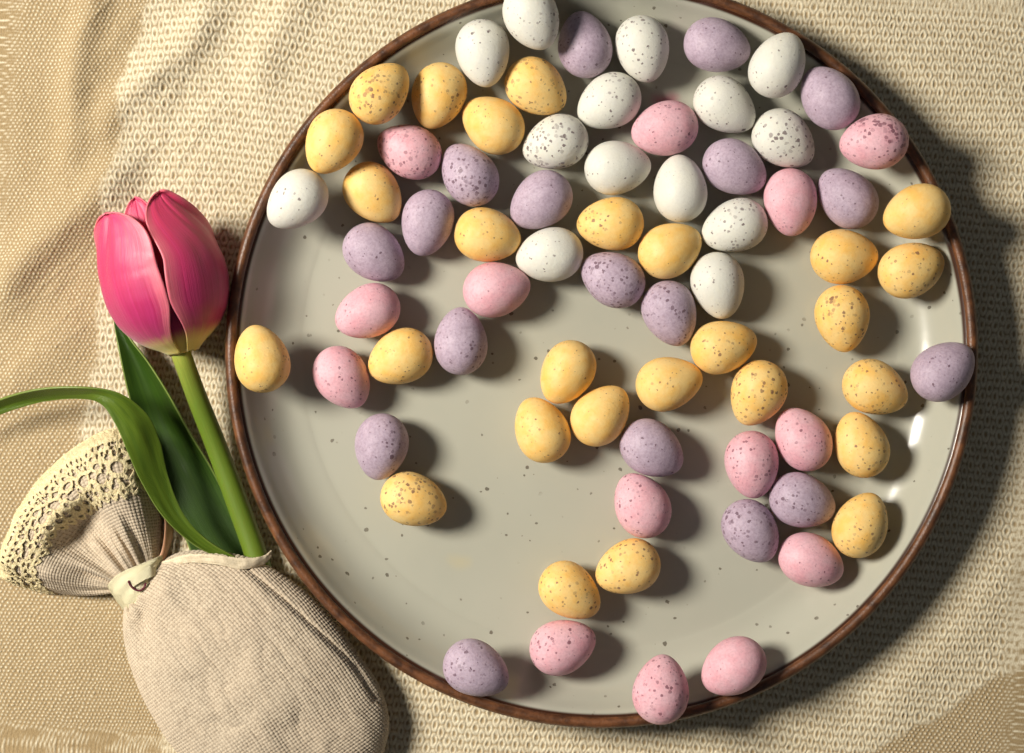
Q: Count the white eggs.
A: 14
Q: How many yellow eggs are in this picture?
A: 27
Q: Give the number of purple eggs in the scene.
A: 18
